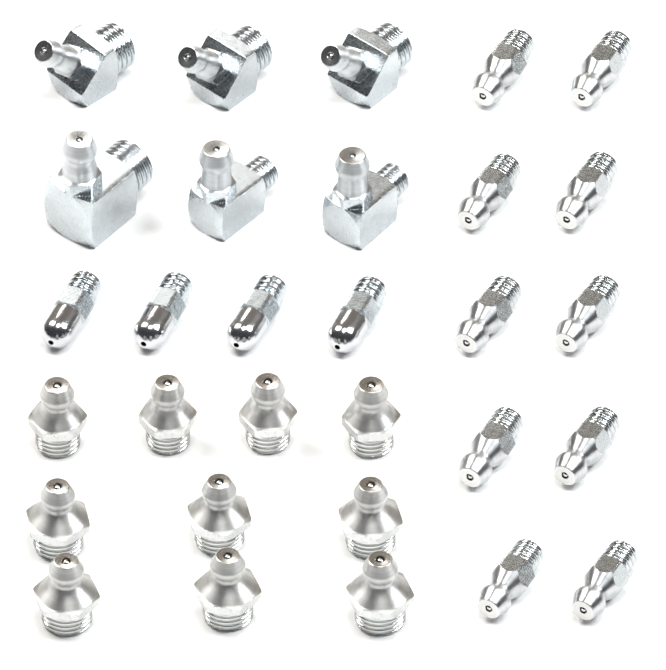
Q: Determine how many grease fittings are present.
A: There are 30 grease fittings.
